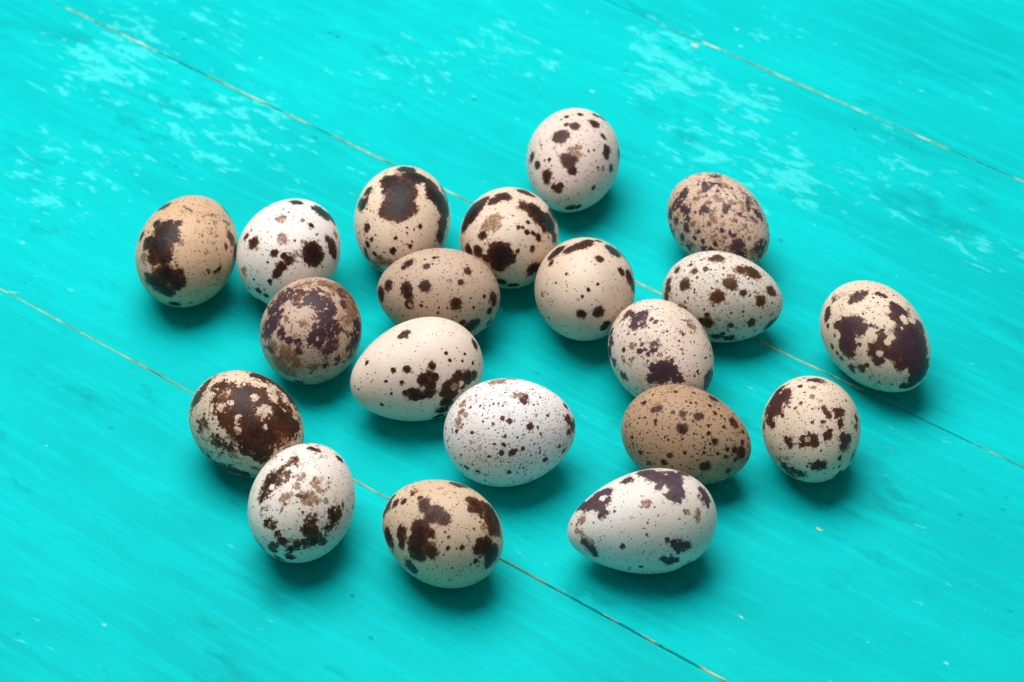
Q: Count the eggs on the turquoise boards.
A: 20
